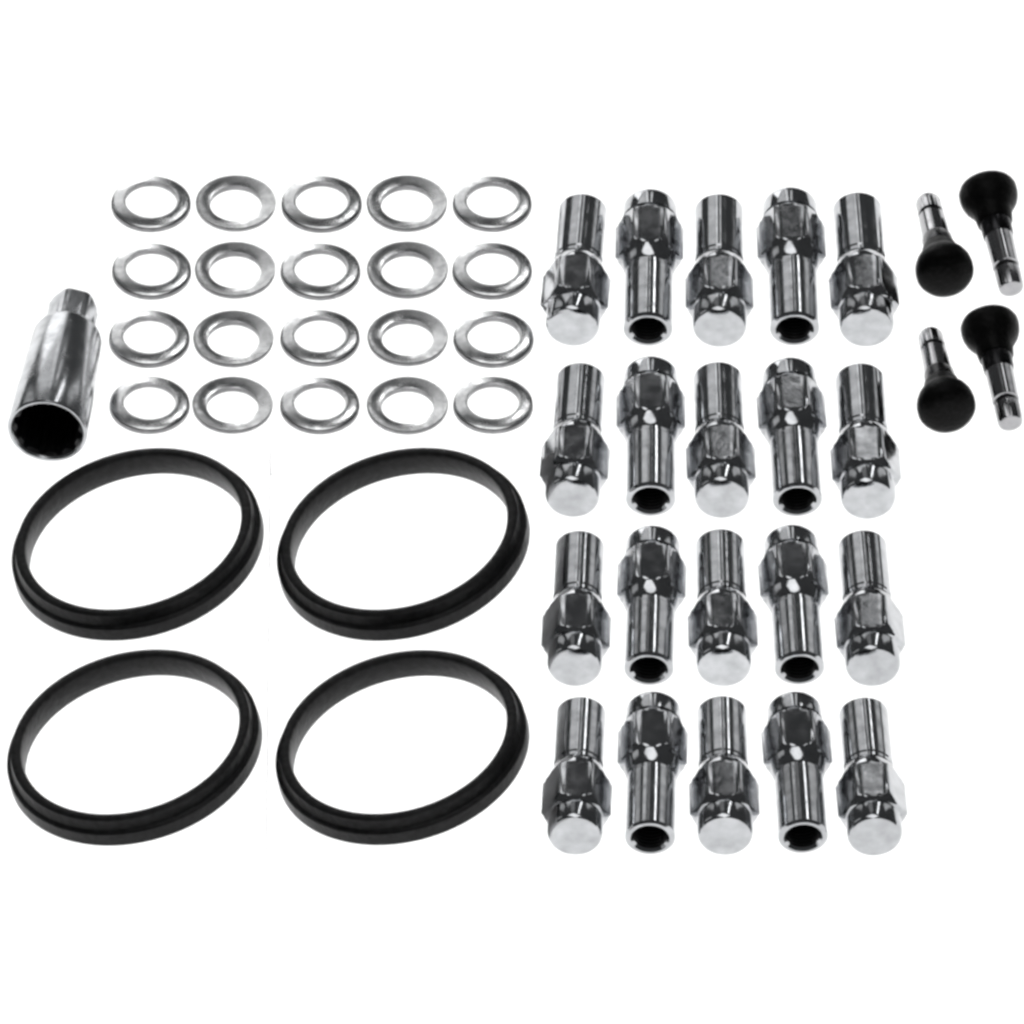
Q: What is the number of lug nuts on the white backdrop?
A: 20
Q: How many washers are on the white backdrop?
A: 20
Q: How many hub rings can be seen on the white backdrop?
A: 4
